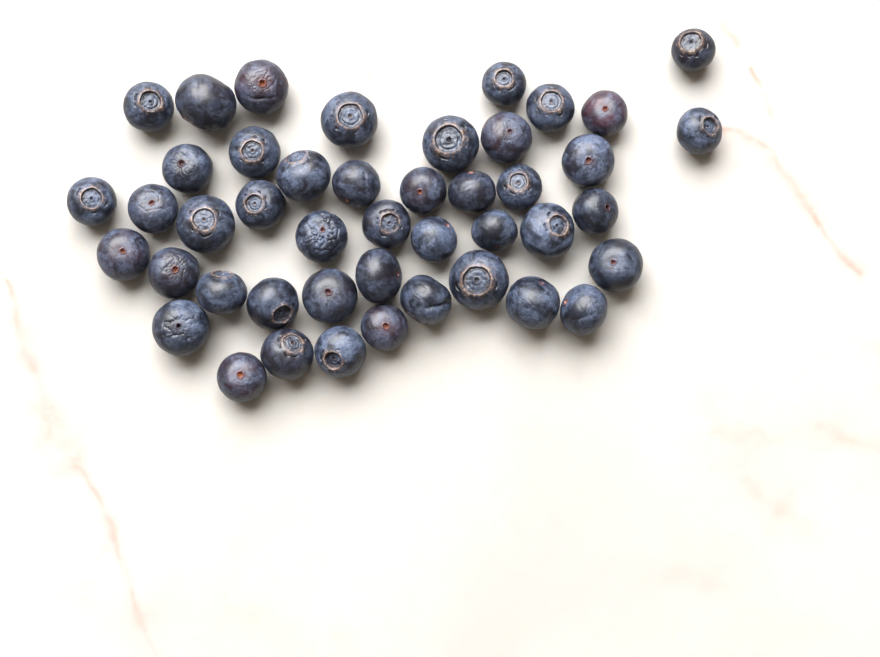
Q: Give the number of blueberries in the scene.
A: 45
